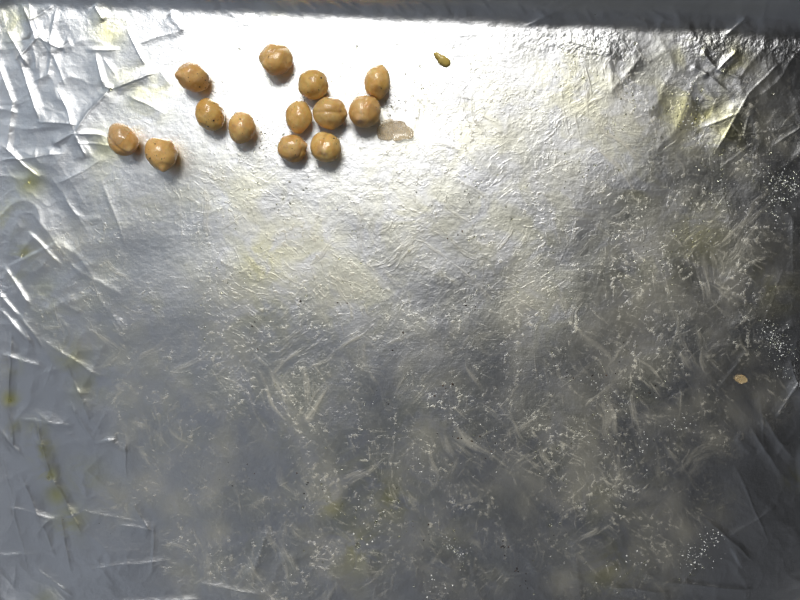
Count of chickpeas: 13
